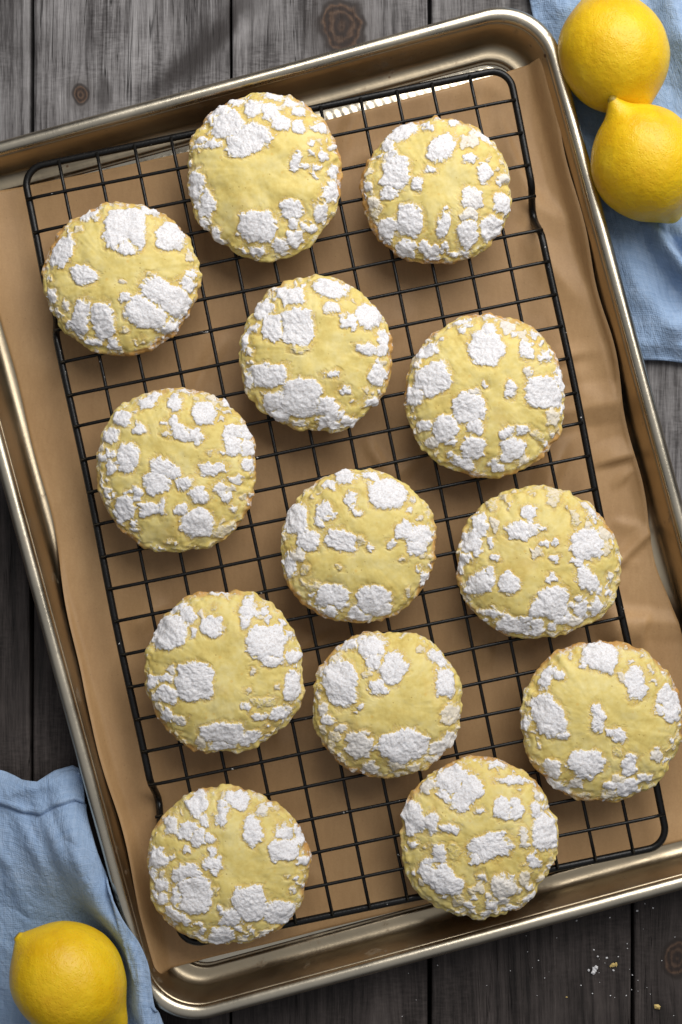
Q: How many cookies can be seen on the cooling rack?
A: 13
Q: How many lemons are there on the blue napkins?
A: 3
